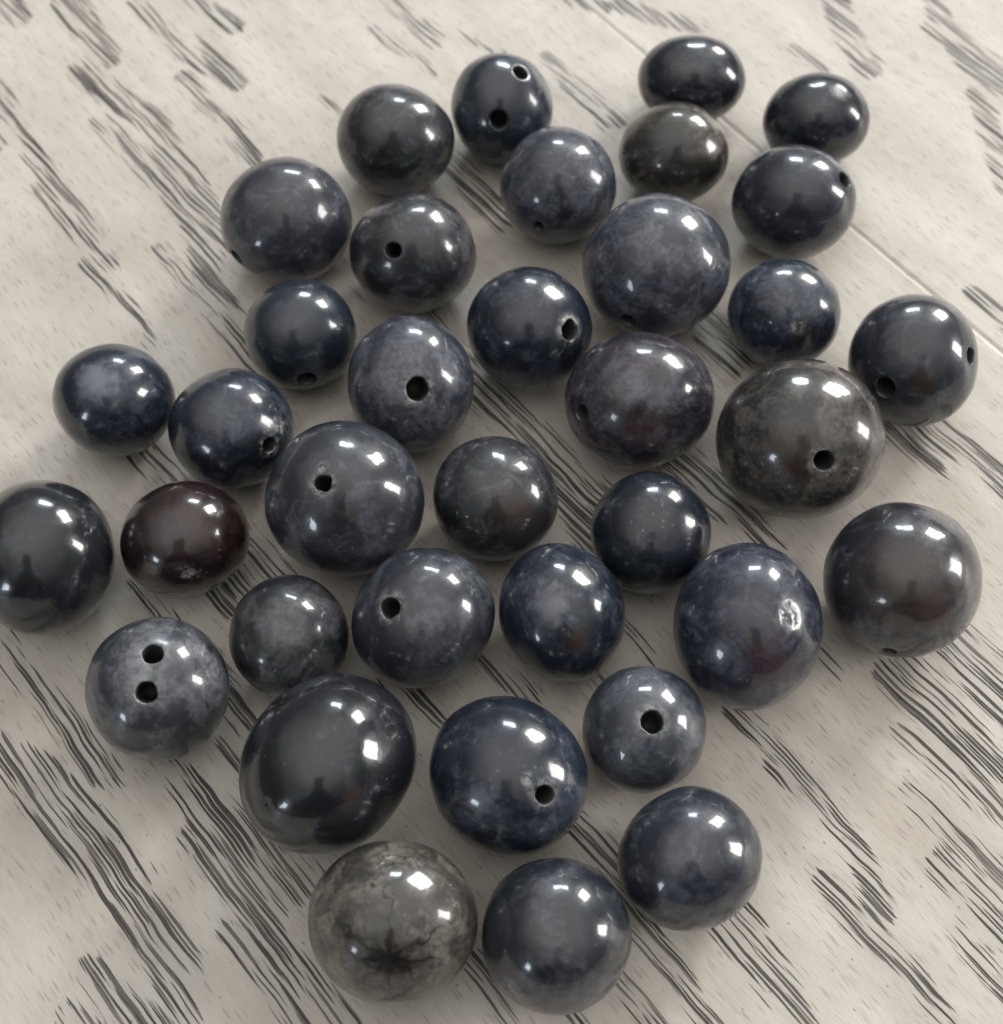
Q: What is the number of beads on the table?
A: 36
